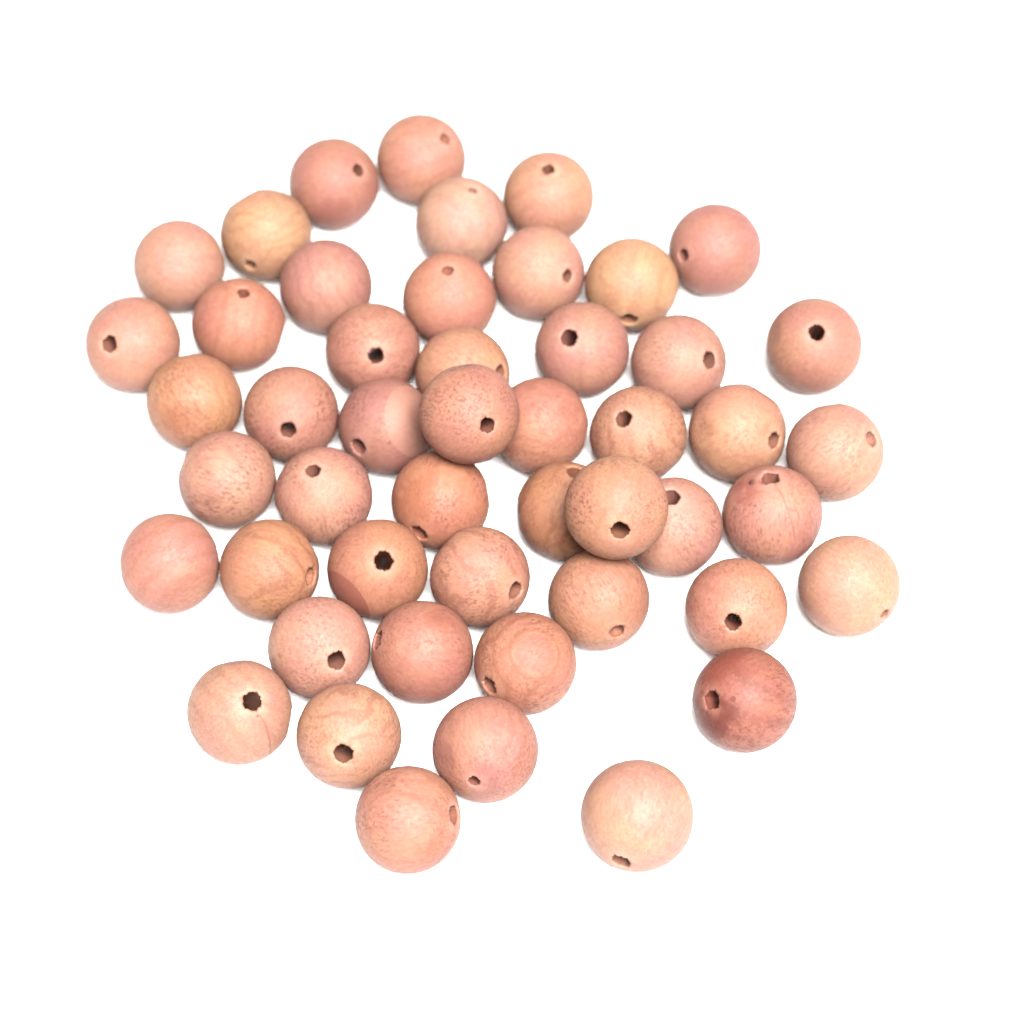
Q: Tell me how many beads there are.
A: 49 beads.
